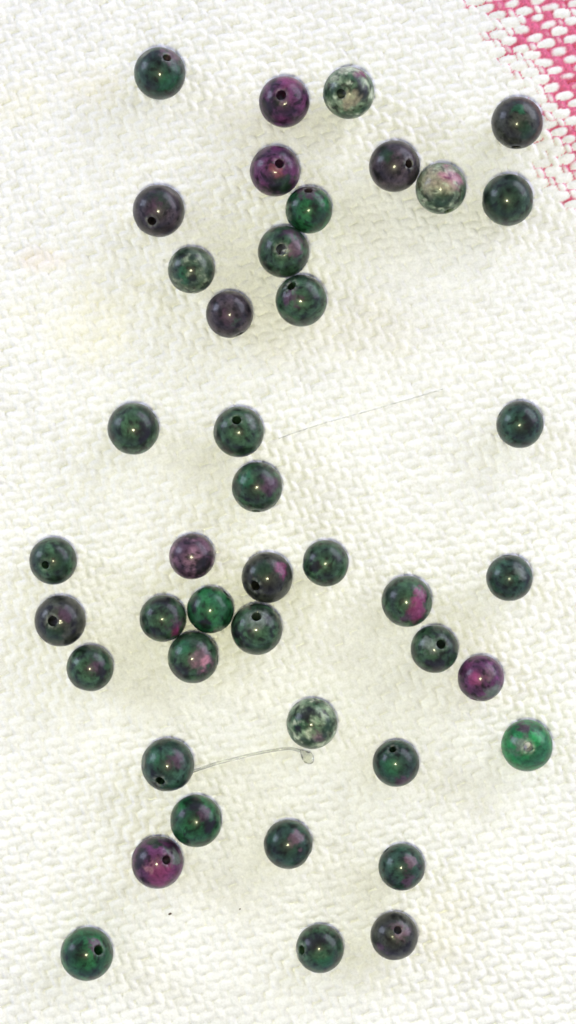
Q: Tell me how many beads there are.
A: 43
